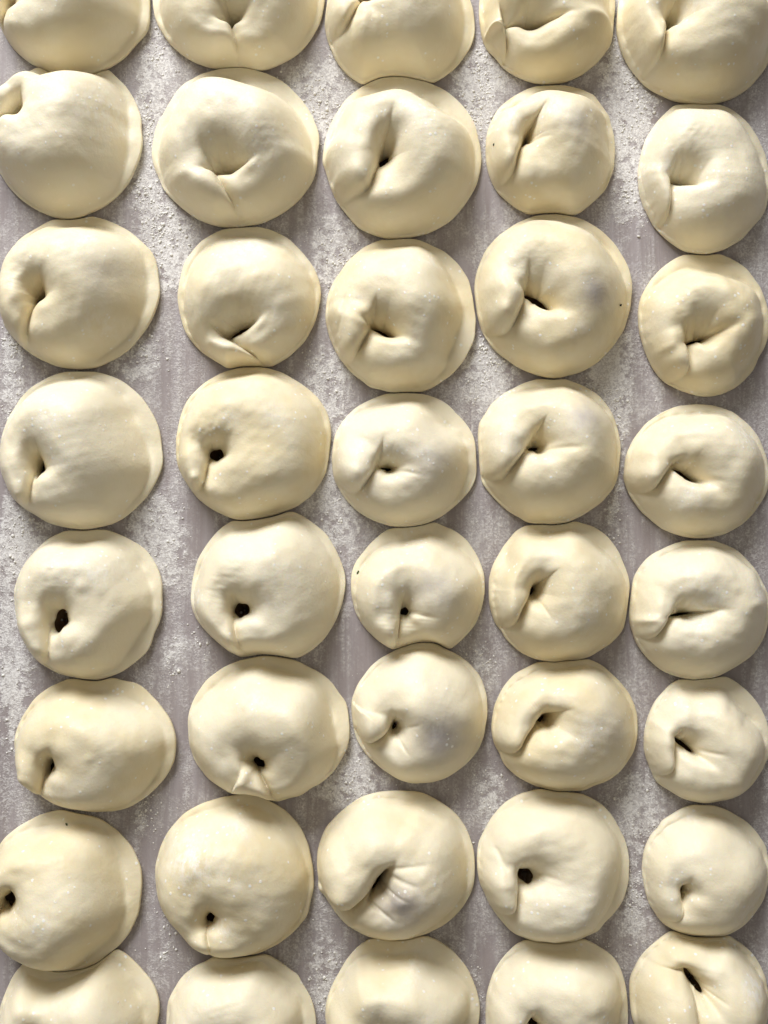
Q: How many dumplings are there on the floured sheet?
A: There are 40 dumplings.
